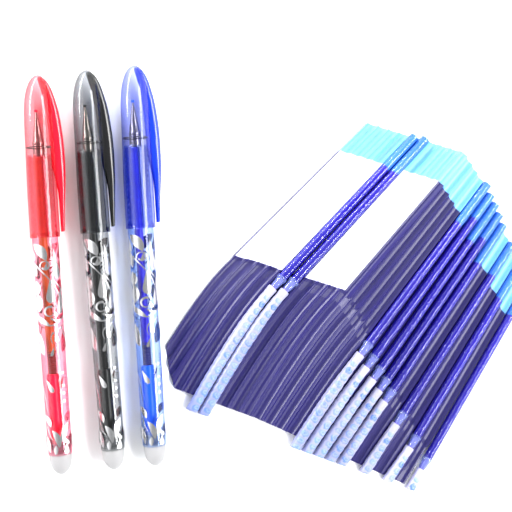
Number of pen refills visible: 10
